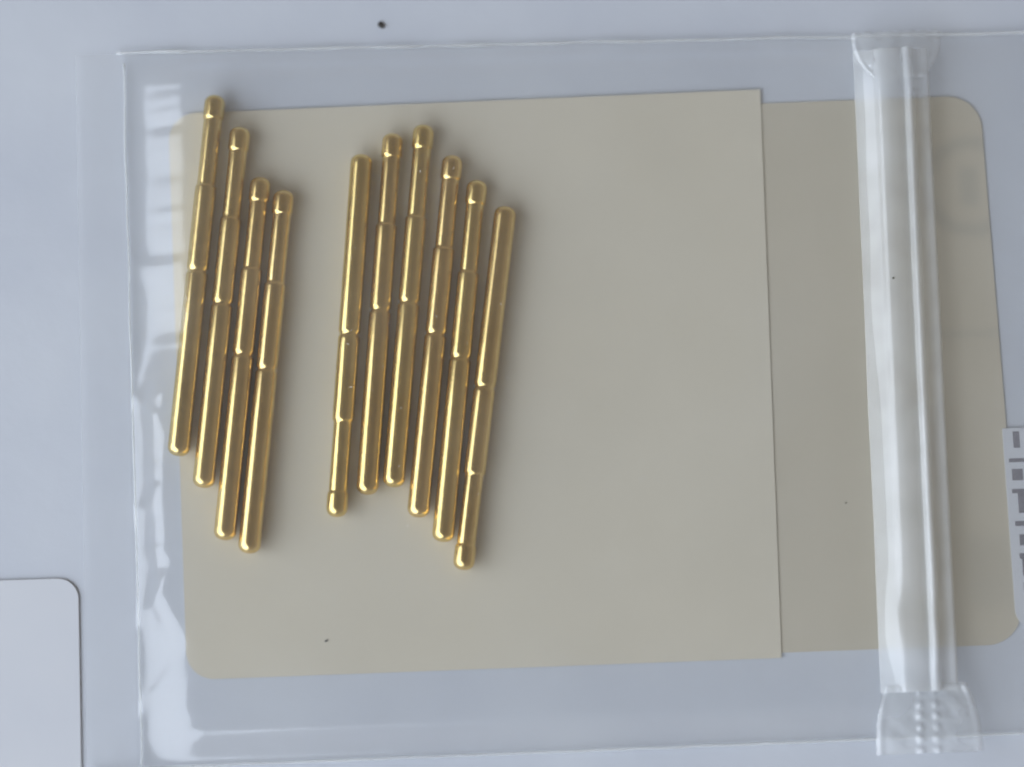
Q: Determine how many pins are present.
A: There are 10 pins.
